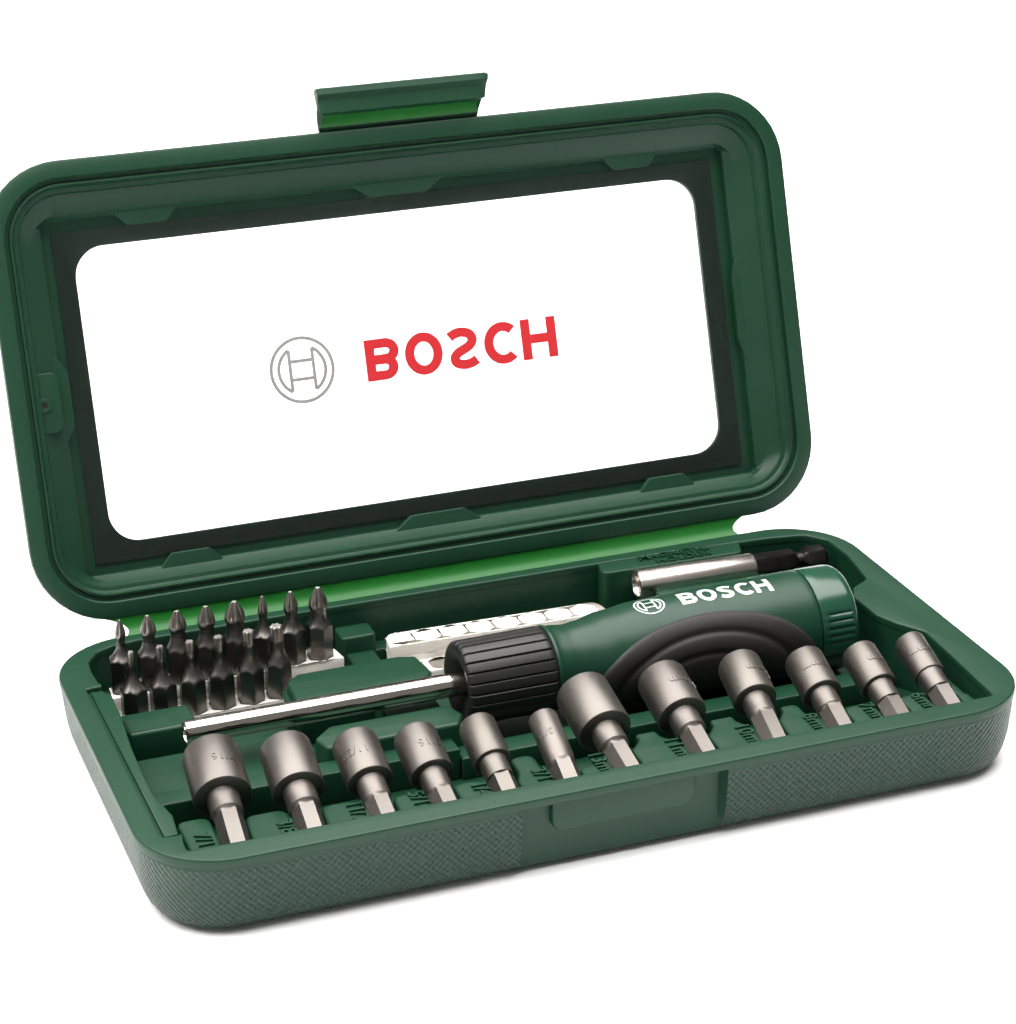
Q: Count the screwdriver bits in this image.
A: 14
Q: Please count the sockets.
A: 12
